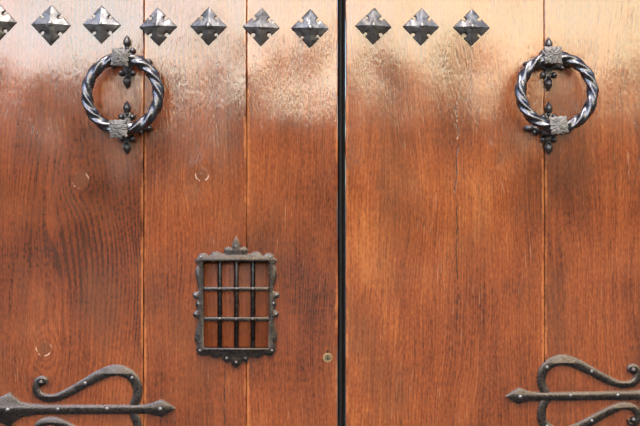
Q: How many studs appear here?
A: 10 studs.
